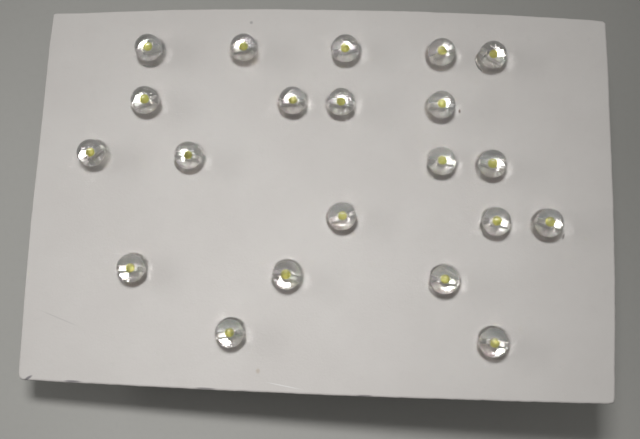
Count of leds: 21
